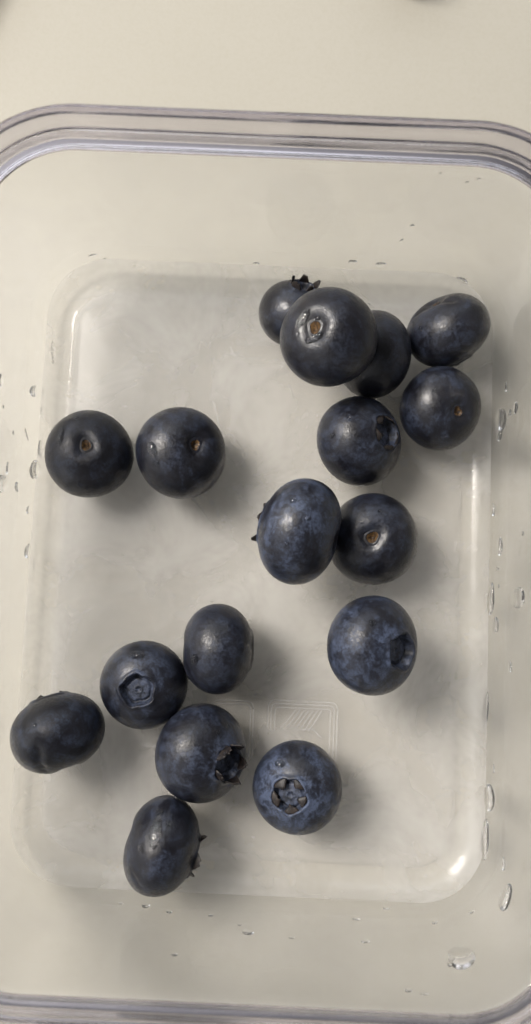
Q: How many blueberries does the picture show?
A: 17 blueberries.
